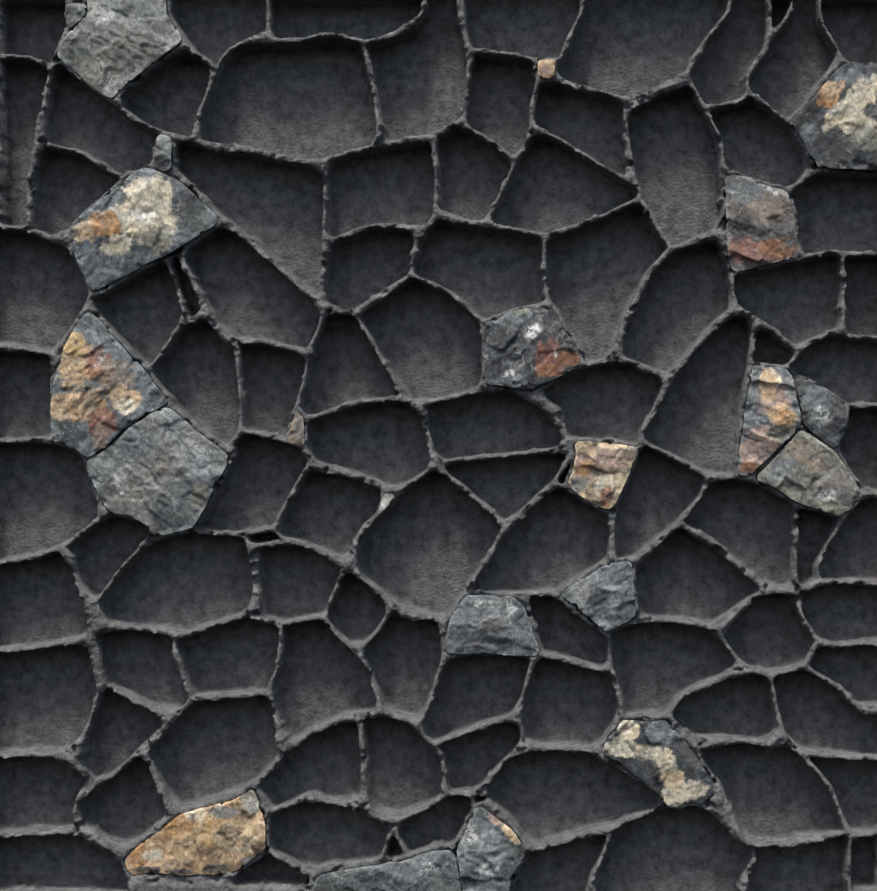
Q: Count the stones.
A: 22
